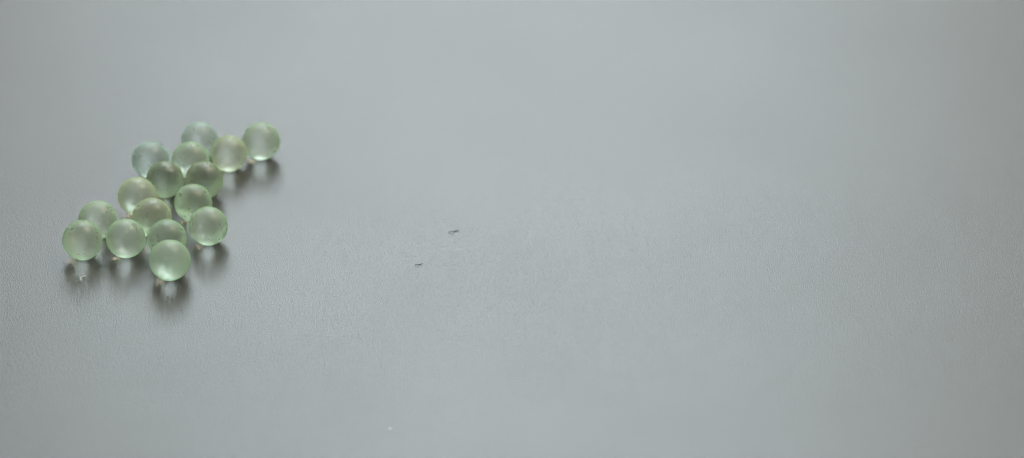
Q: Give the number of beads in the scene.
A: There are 16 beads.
